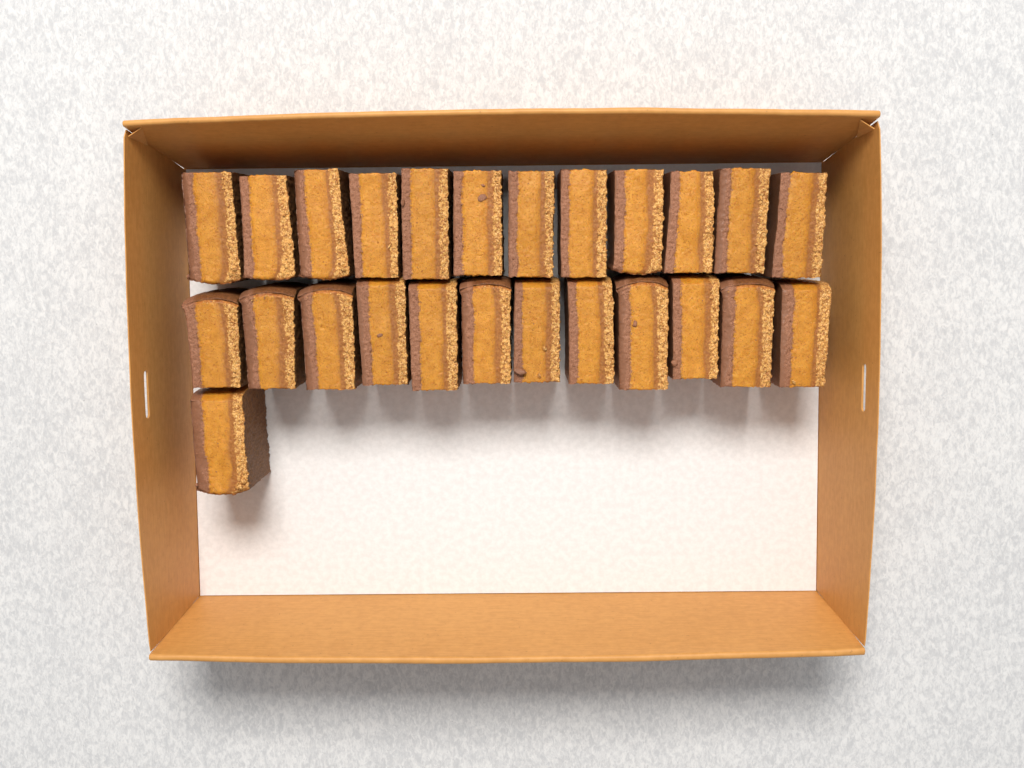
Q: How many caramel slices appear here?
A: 25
